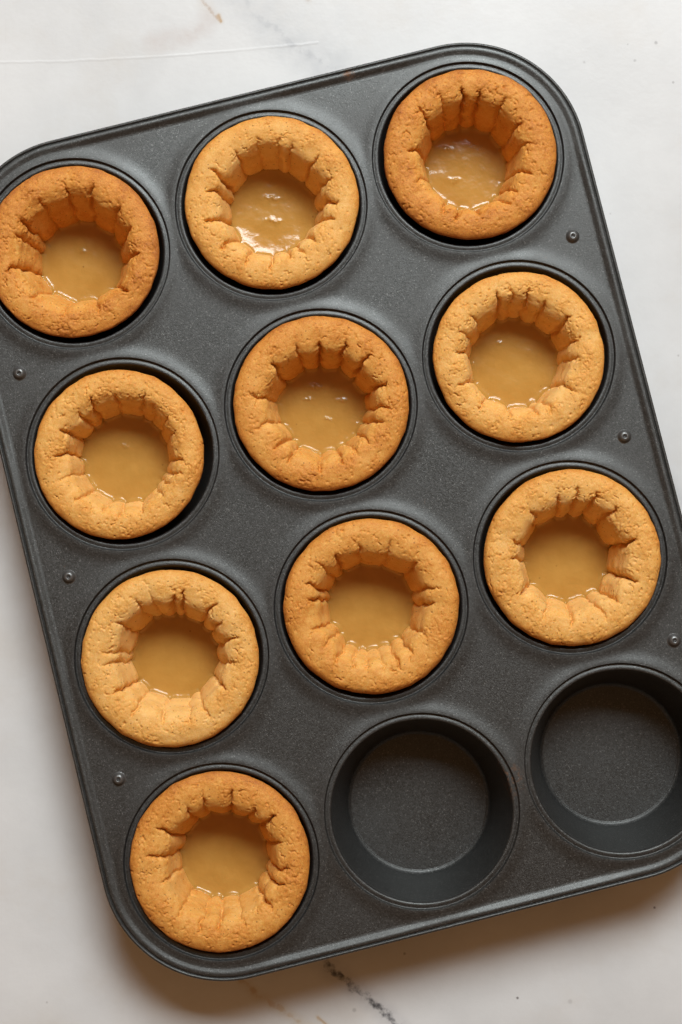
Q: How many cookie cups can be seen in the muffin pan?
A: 10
